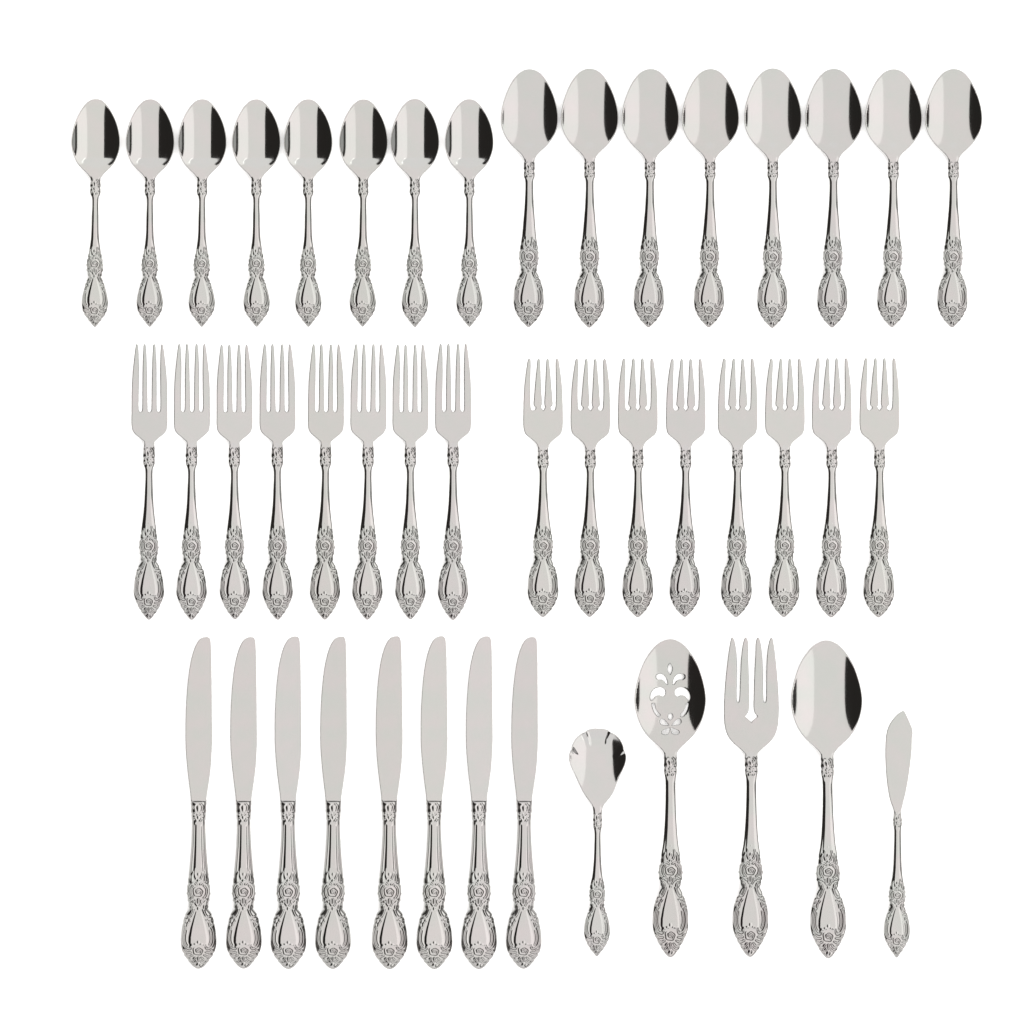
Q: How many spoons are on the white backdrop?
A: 19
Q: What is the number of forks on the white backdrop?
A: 17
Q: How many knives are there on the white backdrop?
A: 9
